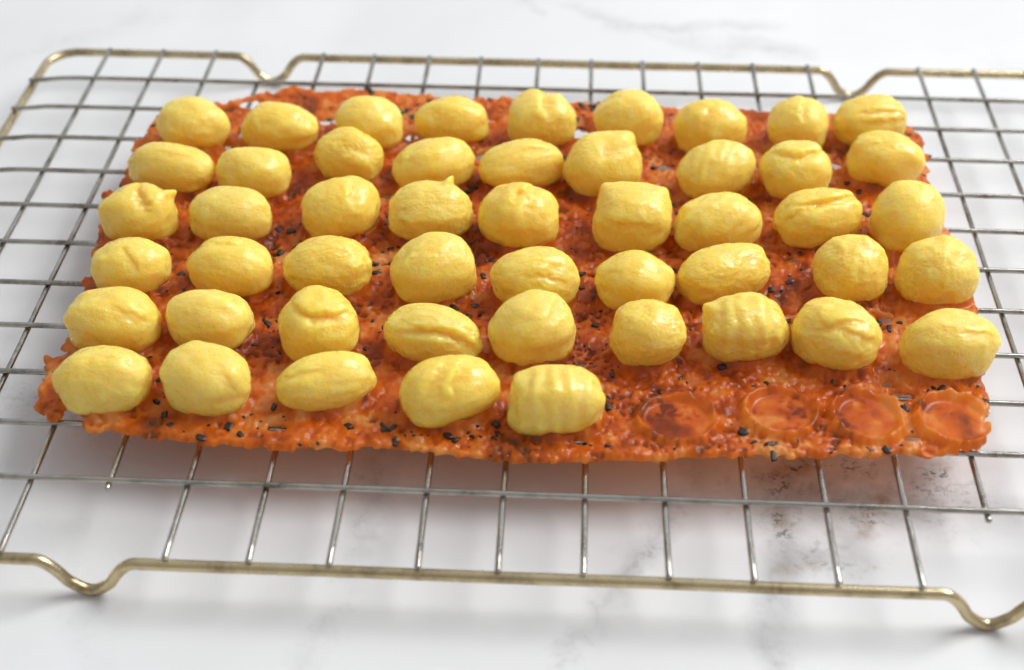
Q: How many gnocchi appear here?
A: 50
